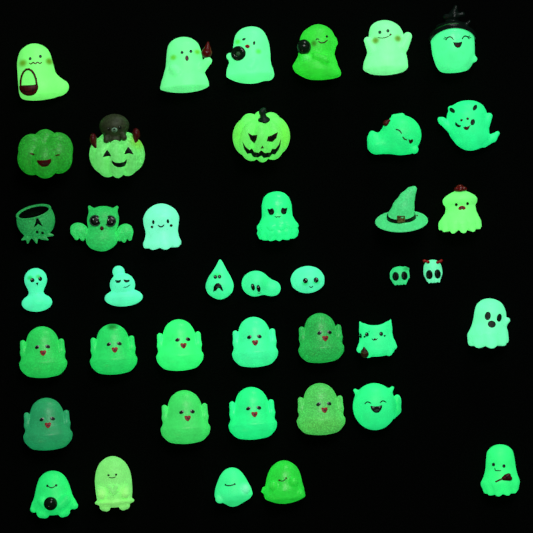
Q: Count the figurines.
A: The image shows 41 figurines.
